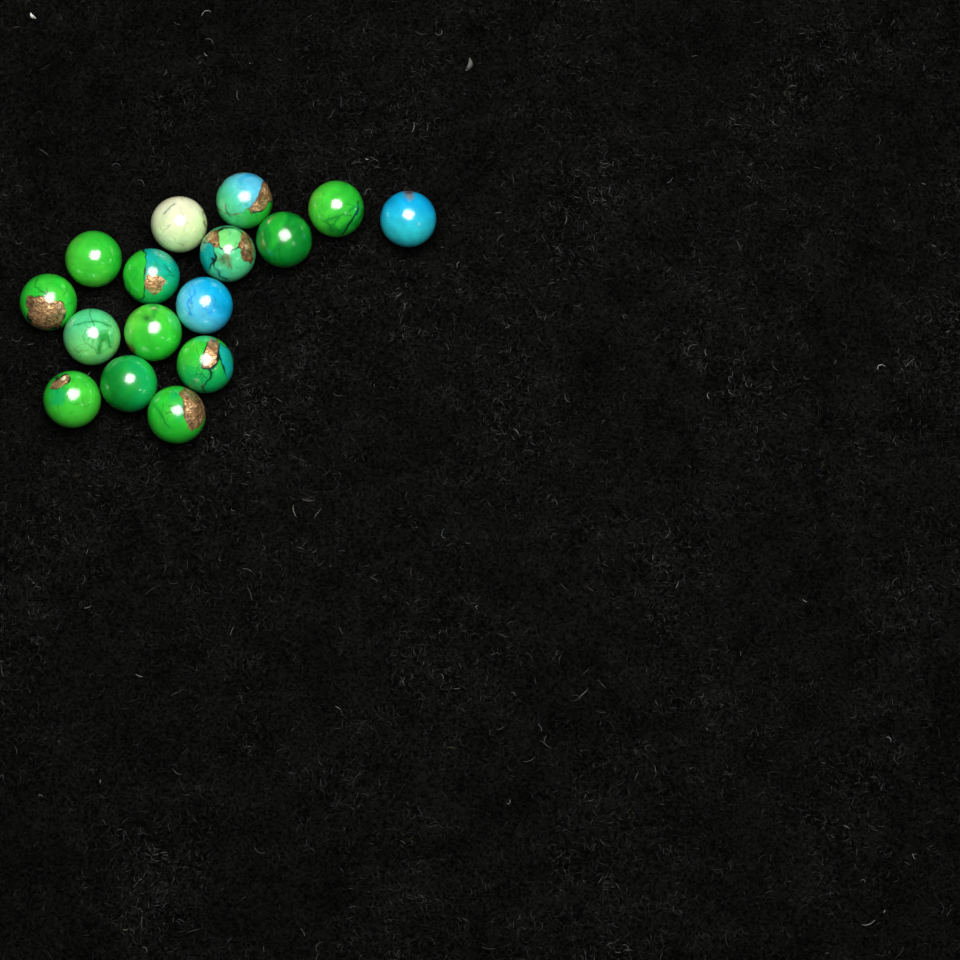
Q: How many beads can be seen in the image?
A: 16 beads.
